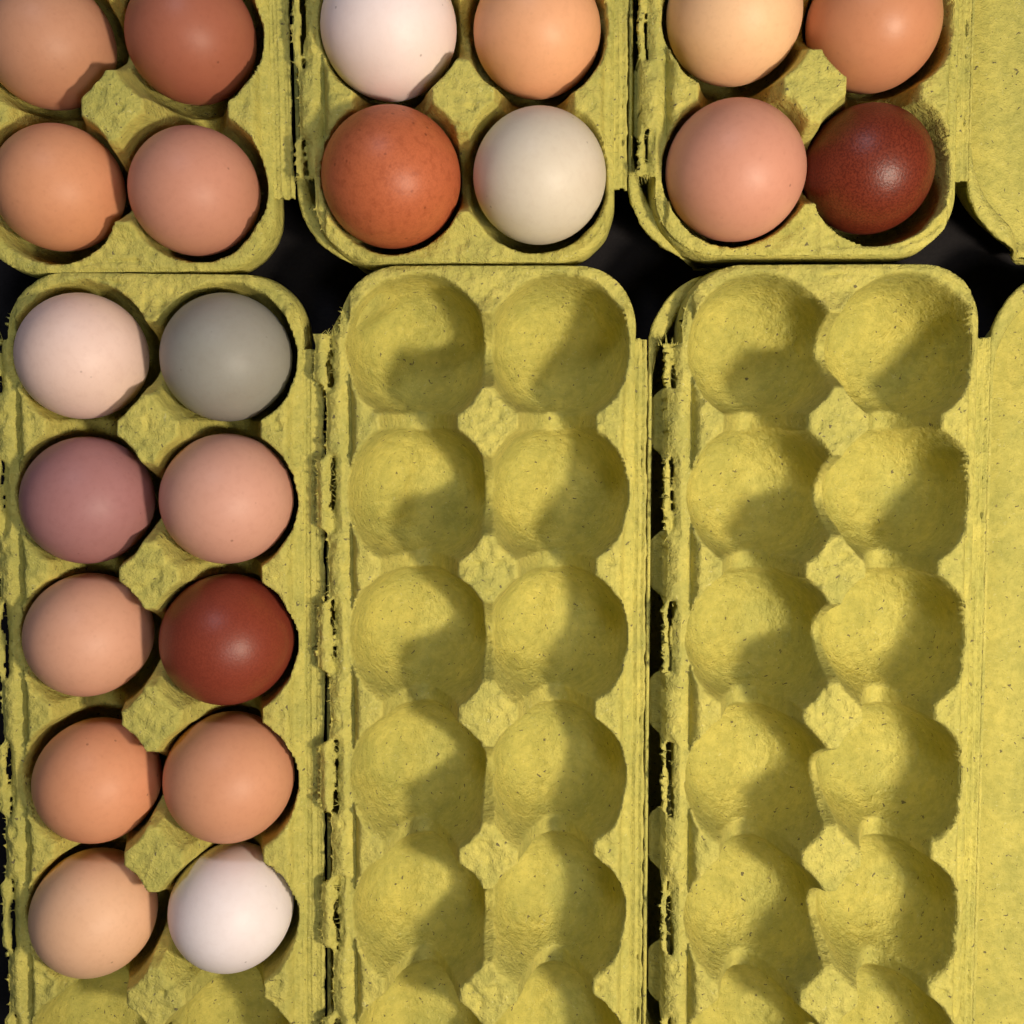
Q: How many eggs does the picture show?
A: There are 22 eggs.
